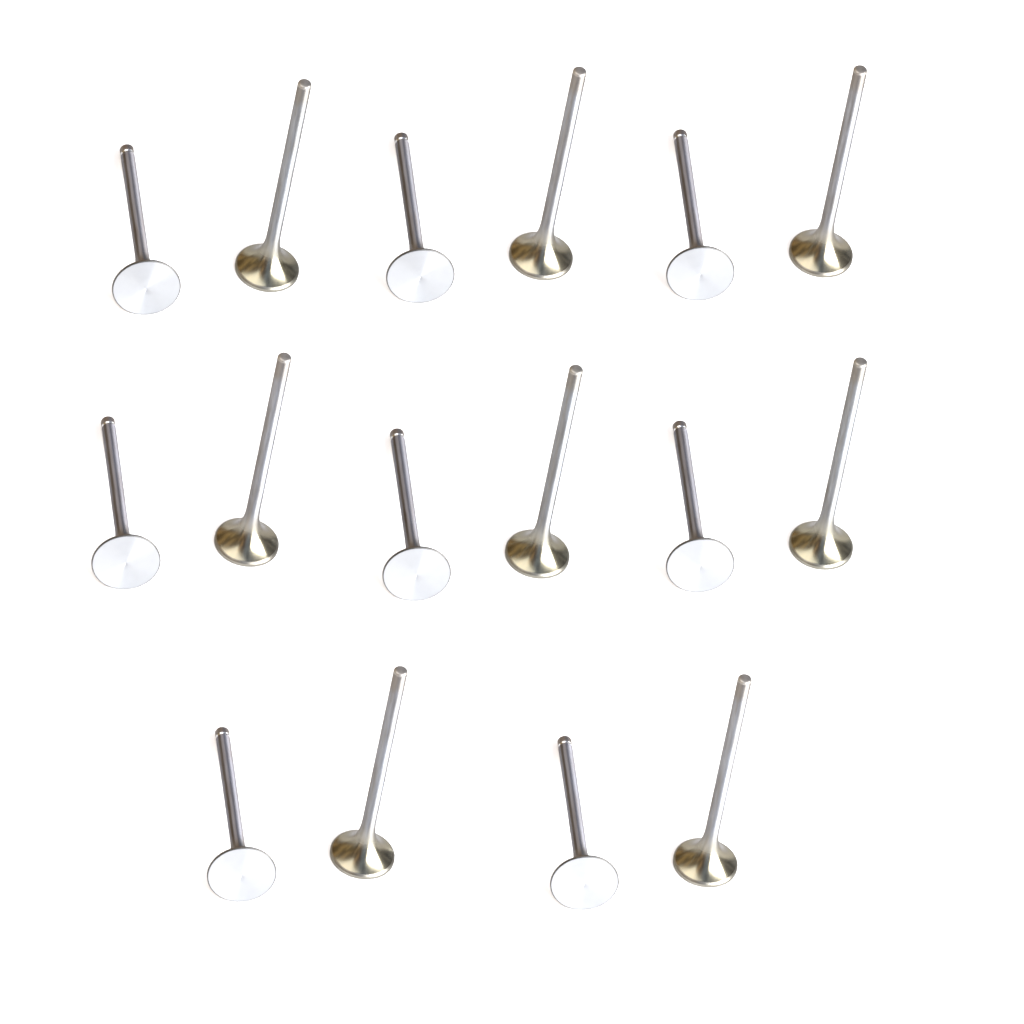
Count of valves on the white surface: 16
